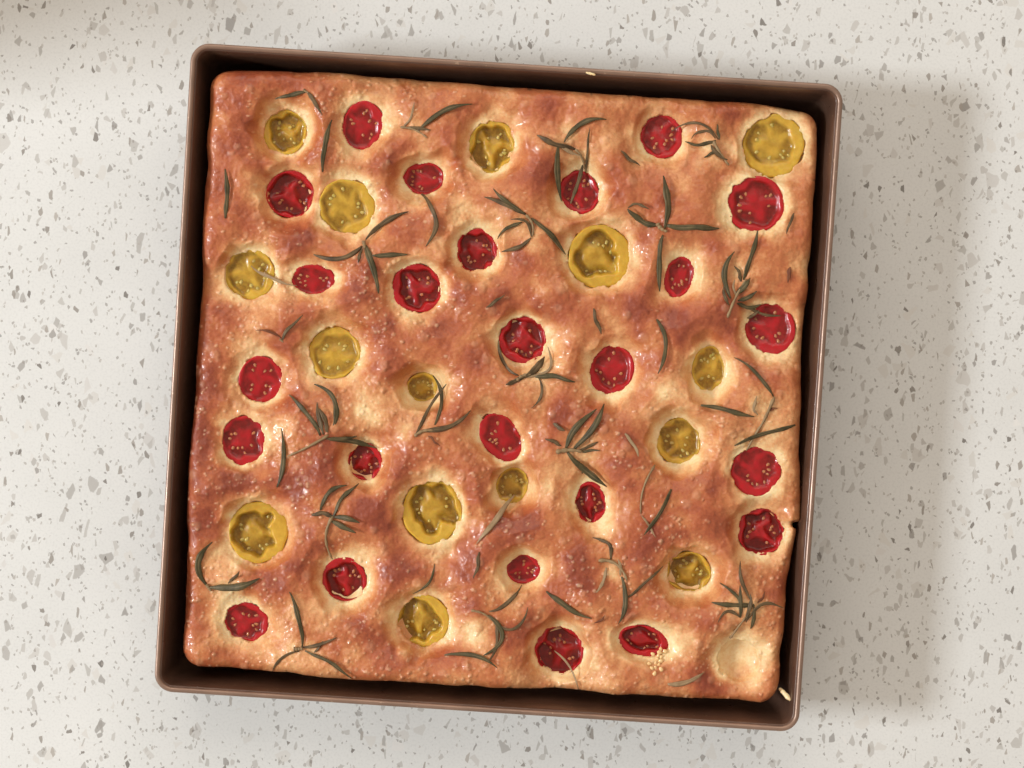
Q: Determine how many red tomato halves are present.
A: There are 25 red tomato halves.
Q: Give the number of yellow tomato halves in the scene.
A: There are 15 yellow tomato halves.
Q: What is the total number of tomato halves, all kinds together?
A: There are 40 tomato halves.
